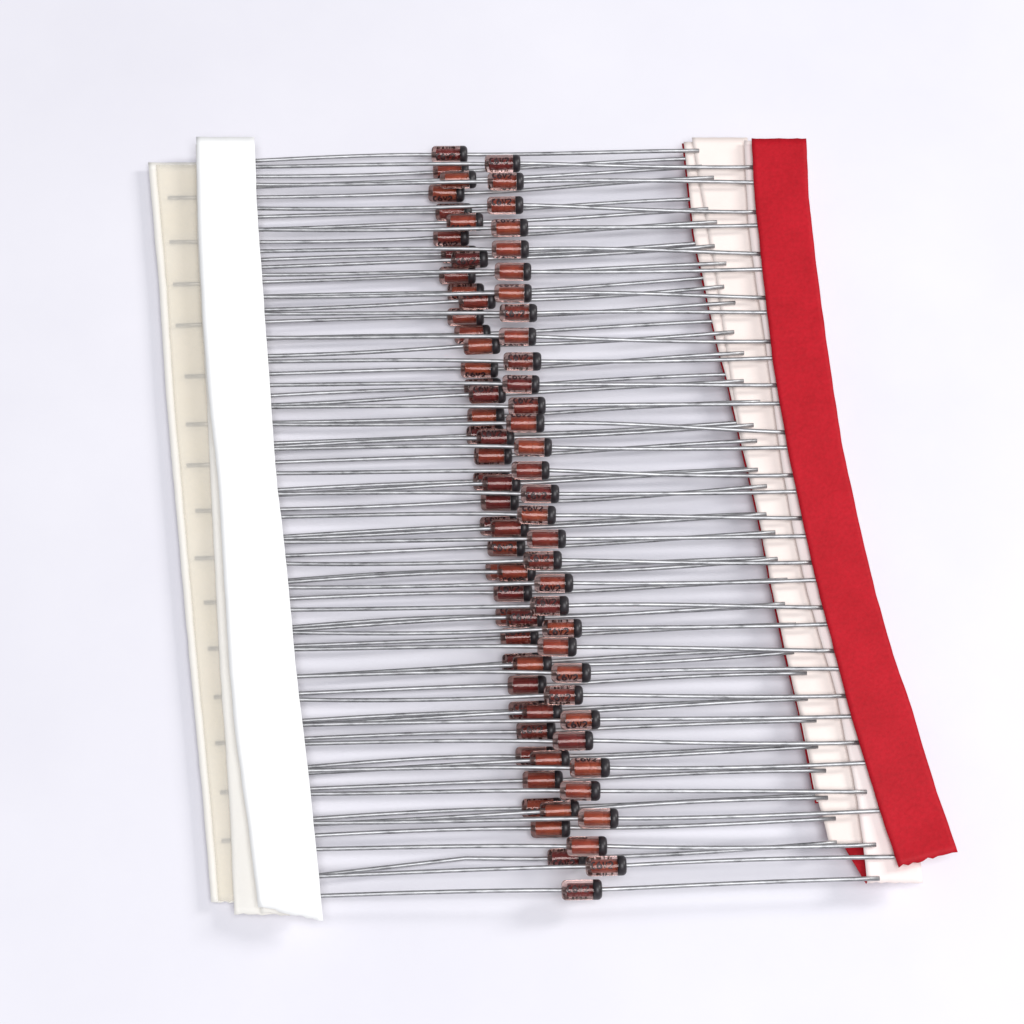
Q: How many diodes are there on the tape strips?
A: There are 80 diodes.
